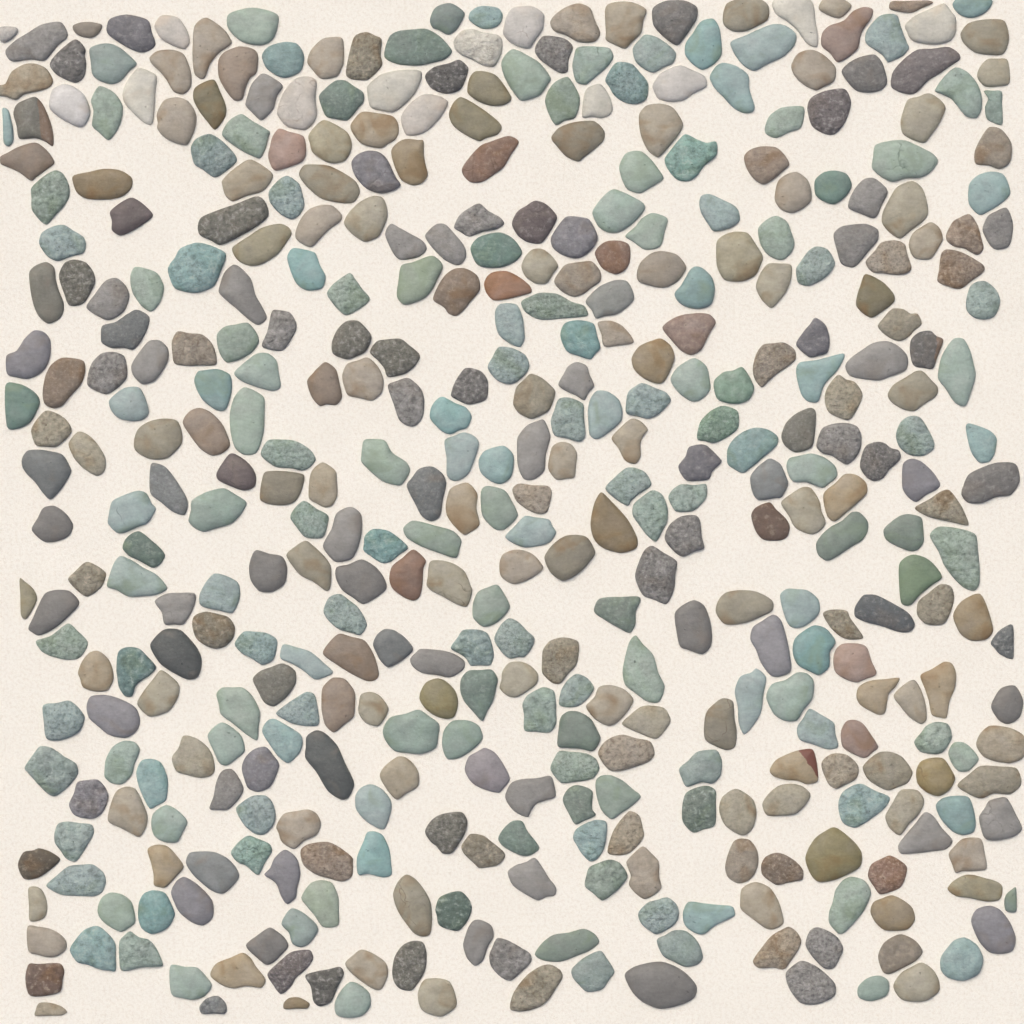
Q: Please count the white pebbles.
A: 13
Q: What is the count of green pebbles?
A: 155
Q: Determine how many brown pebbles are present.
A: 148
